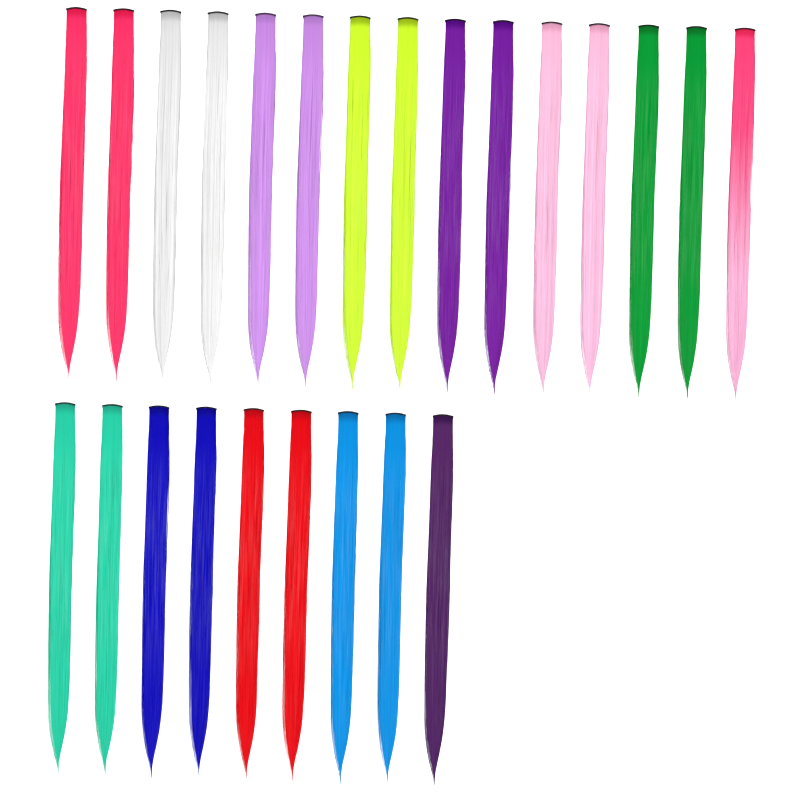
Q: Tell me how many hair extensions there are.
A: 24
